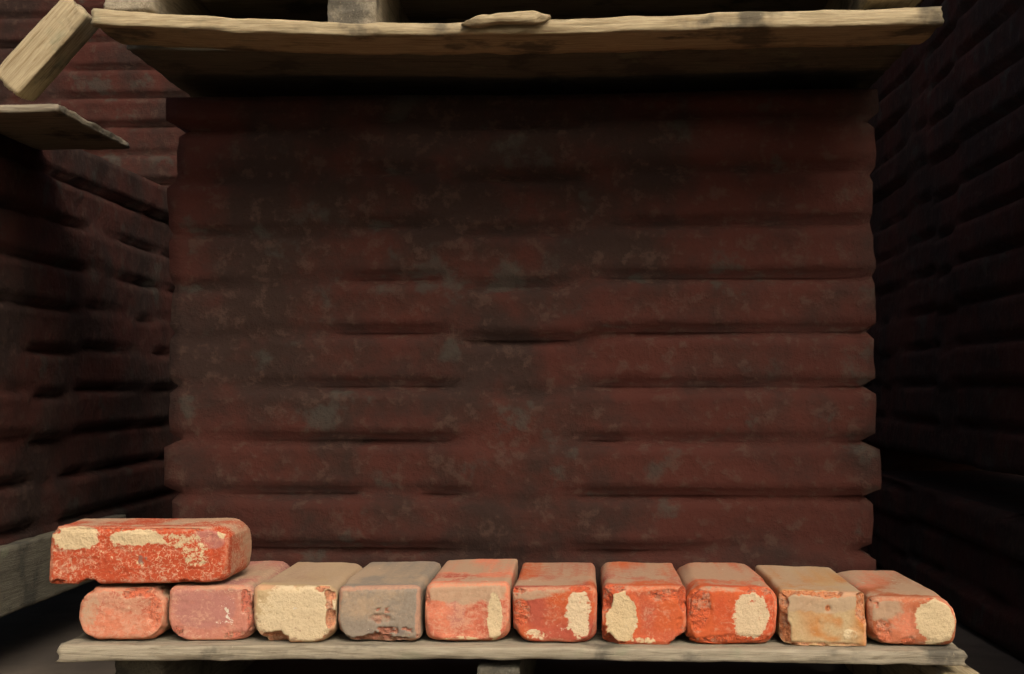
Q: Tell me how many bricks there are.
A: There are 11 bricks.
